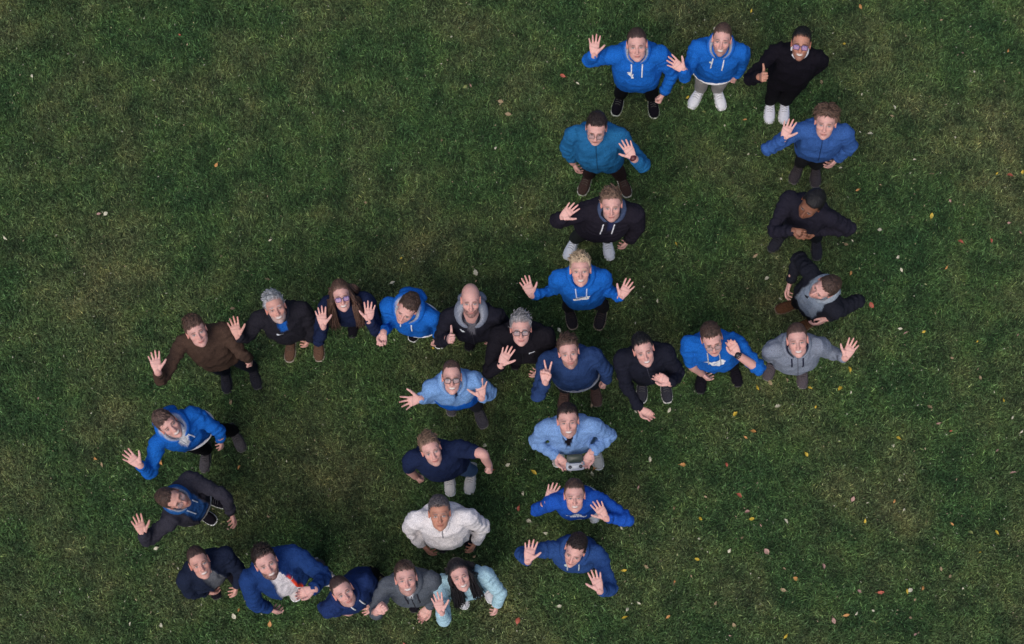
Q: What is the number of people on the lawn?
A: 32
